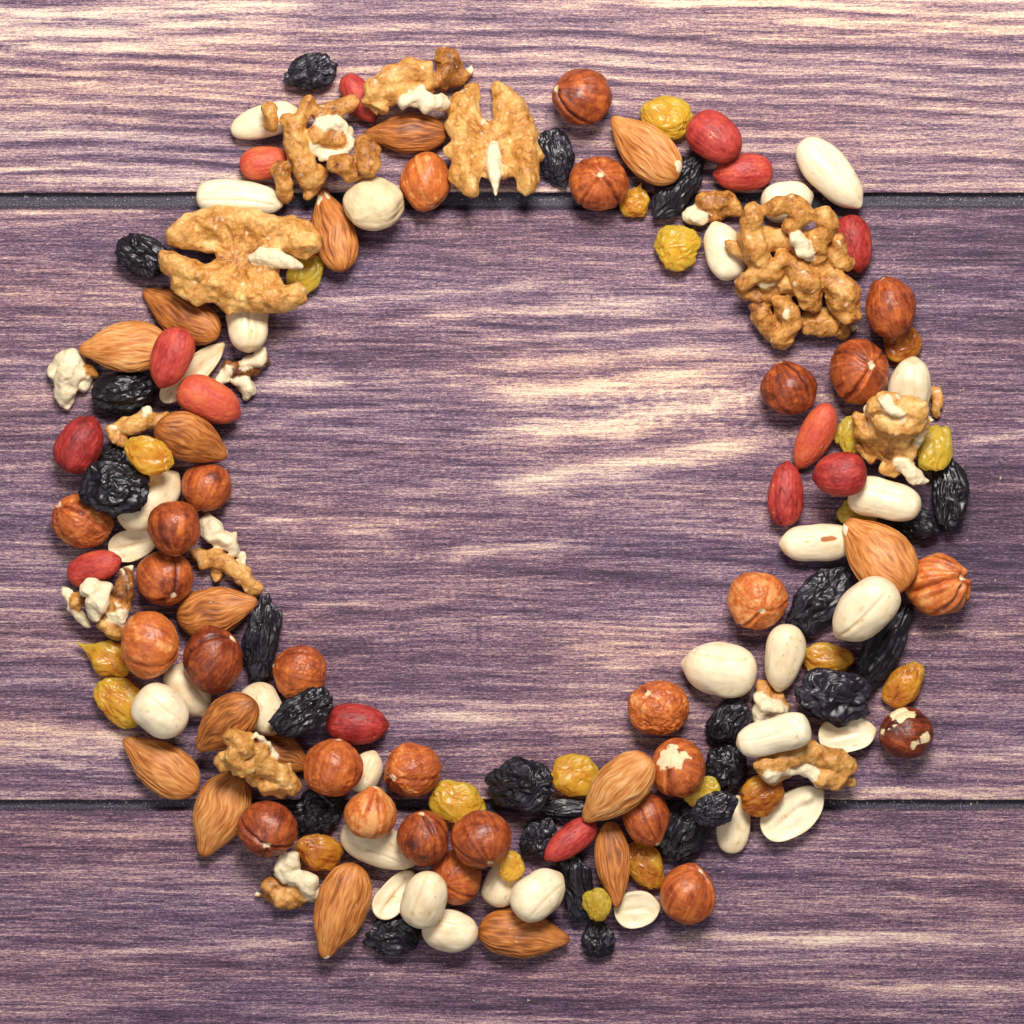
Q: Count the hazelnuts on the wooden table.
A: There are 28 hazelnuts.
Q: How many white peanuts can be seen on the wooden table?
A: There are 30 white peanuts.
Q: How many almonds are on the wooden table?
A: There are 16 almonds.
